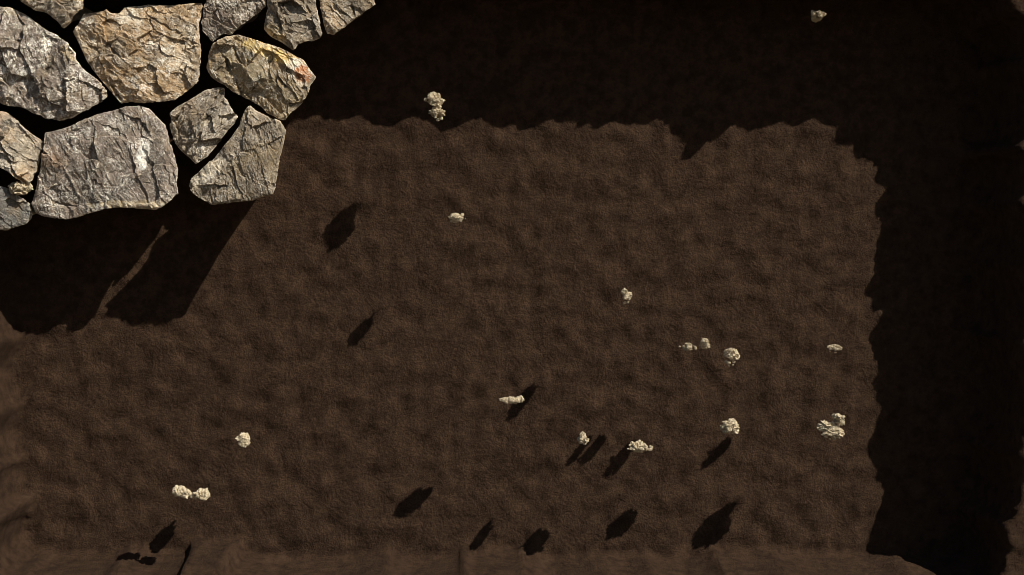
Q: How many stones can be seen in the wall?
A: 12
